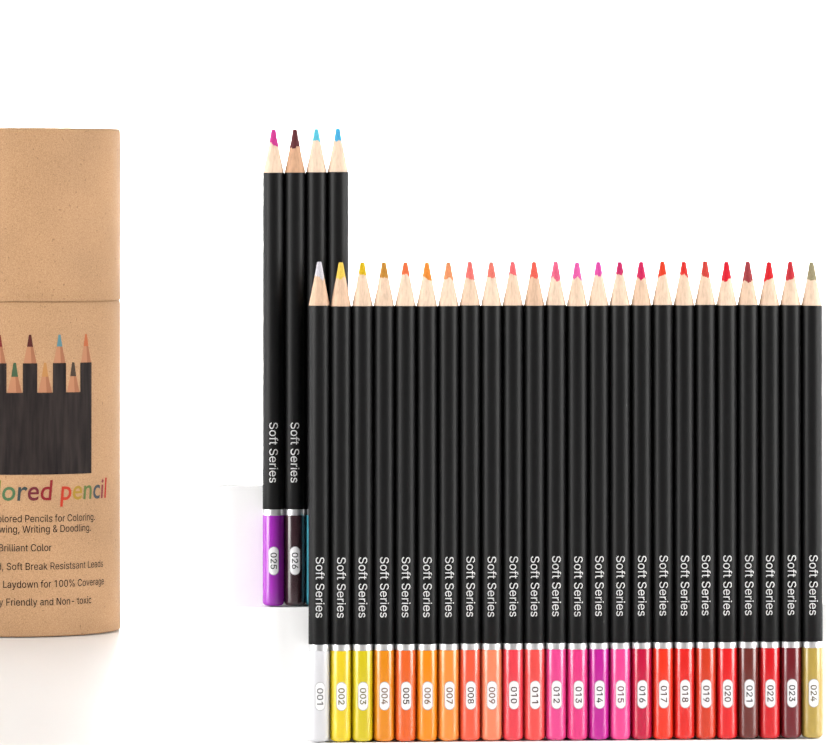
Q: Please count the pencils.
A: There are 28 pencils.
